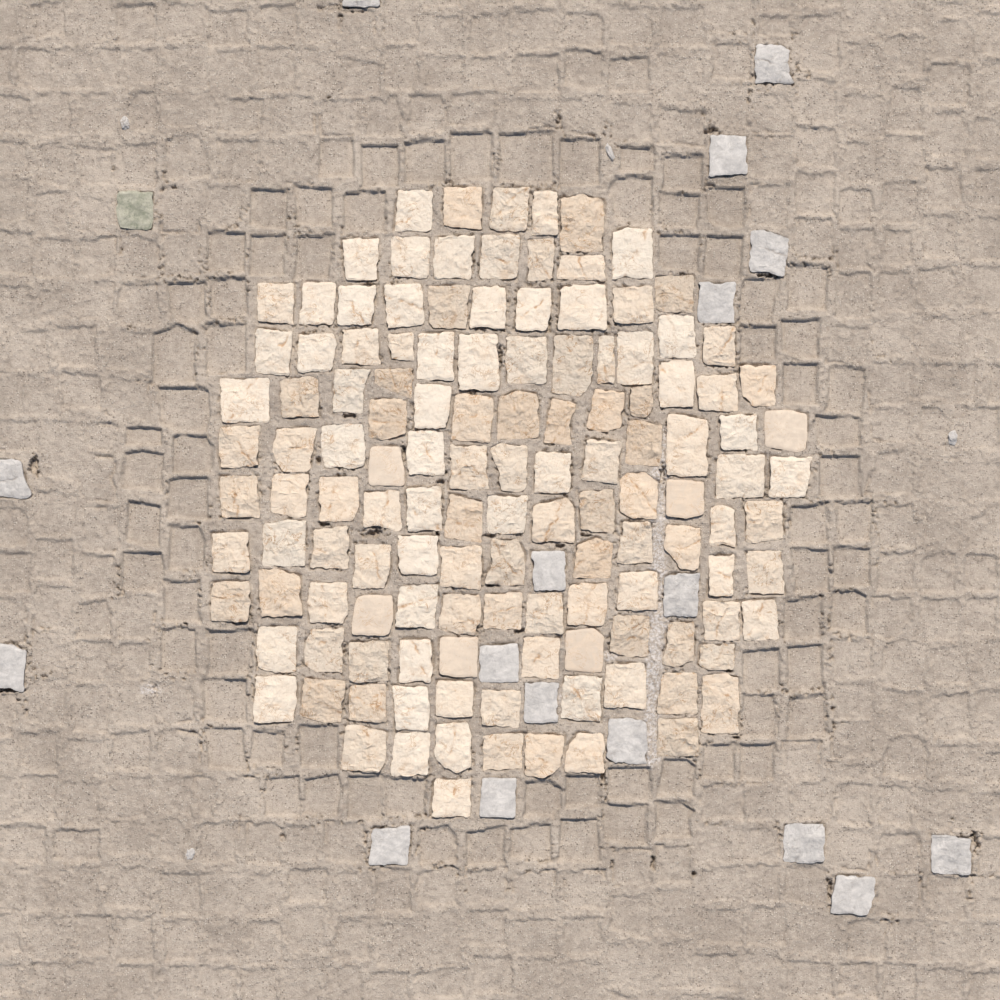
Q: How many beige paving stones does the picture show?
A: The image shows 128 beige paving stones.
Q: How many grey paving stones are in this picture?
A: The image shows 17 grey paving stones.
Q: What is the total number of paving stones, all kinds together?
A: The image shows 145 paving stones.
